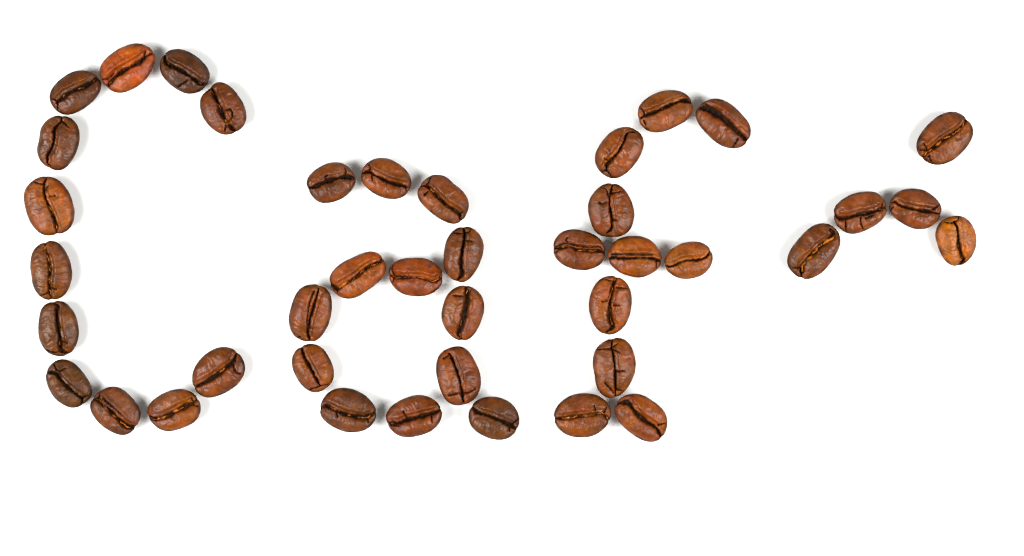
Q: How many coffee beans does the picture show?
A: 41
